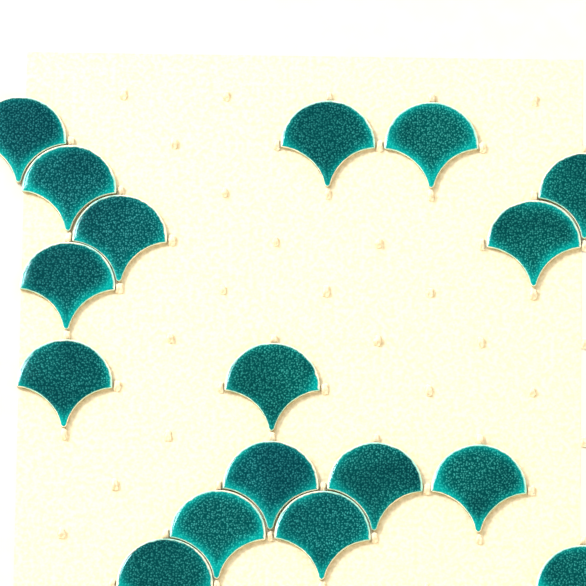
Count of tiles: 17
